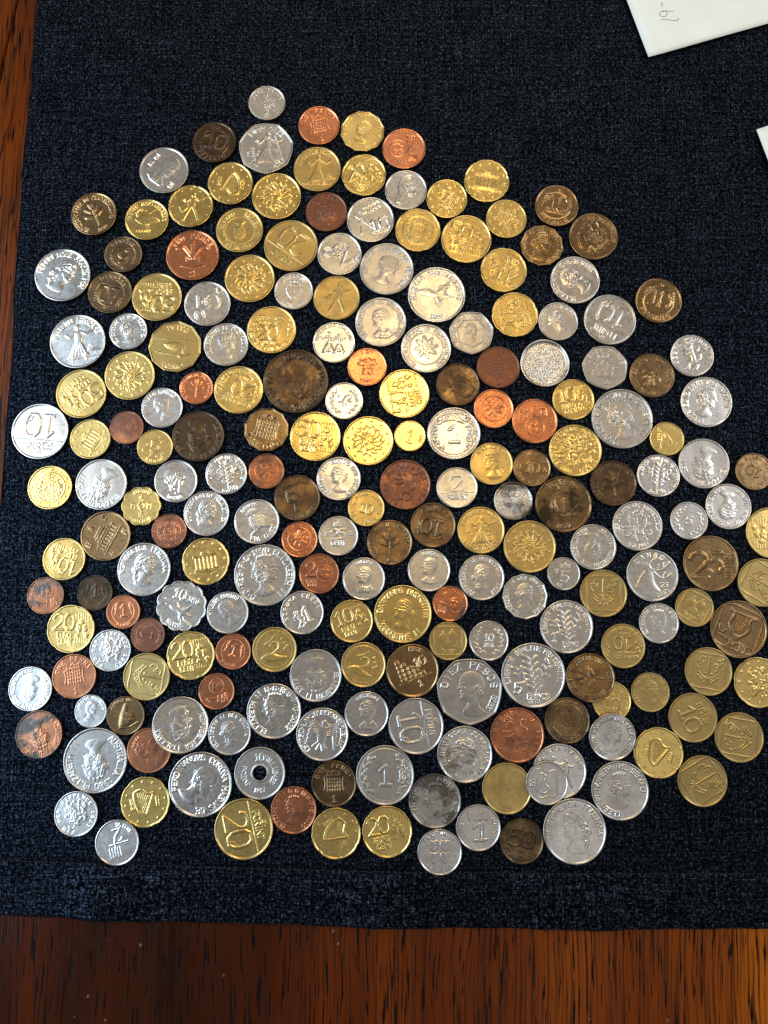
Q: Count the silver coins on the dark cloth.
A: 86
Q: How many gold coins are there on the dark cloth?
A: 67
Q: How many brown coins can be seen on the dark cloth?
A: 30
